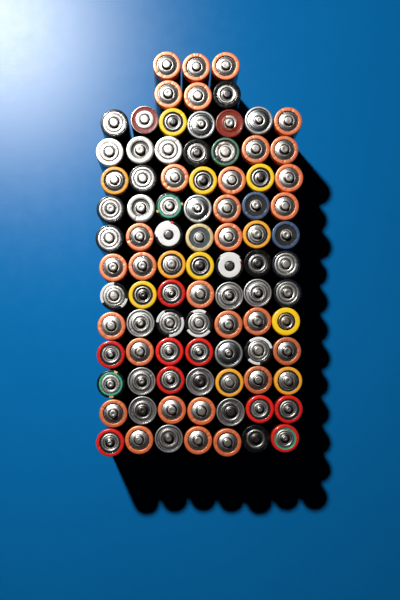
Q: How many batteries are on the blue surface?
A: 90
